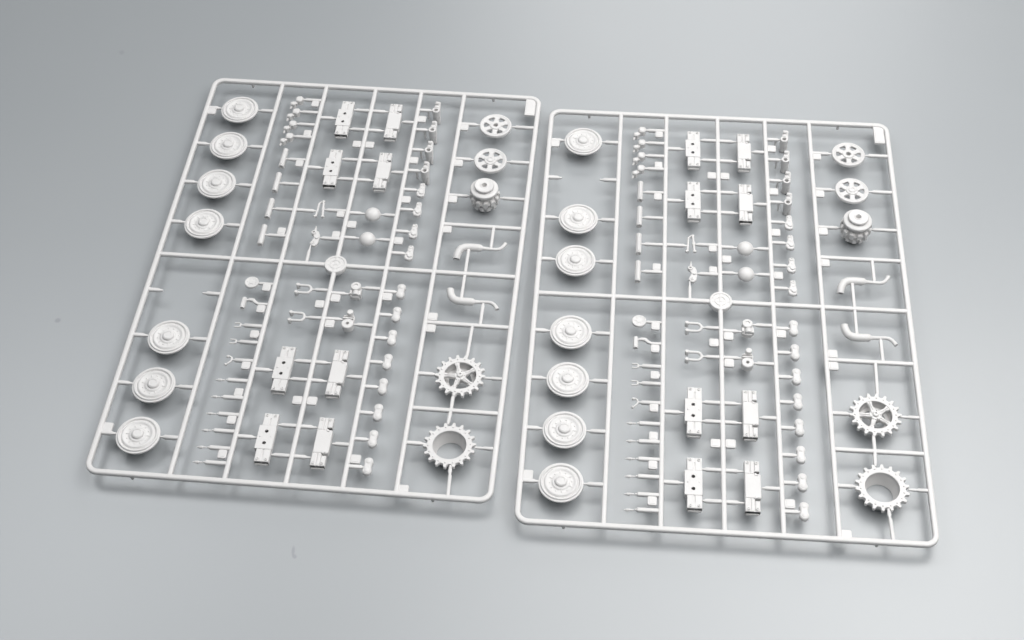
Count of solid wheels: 14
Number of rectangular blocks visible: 16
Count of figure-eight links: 16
